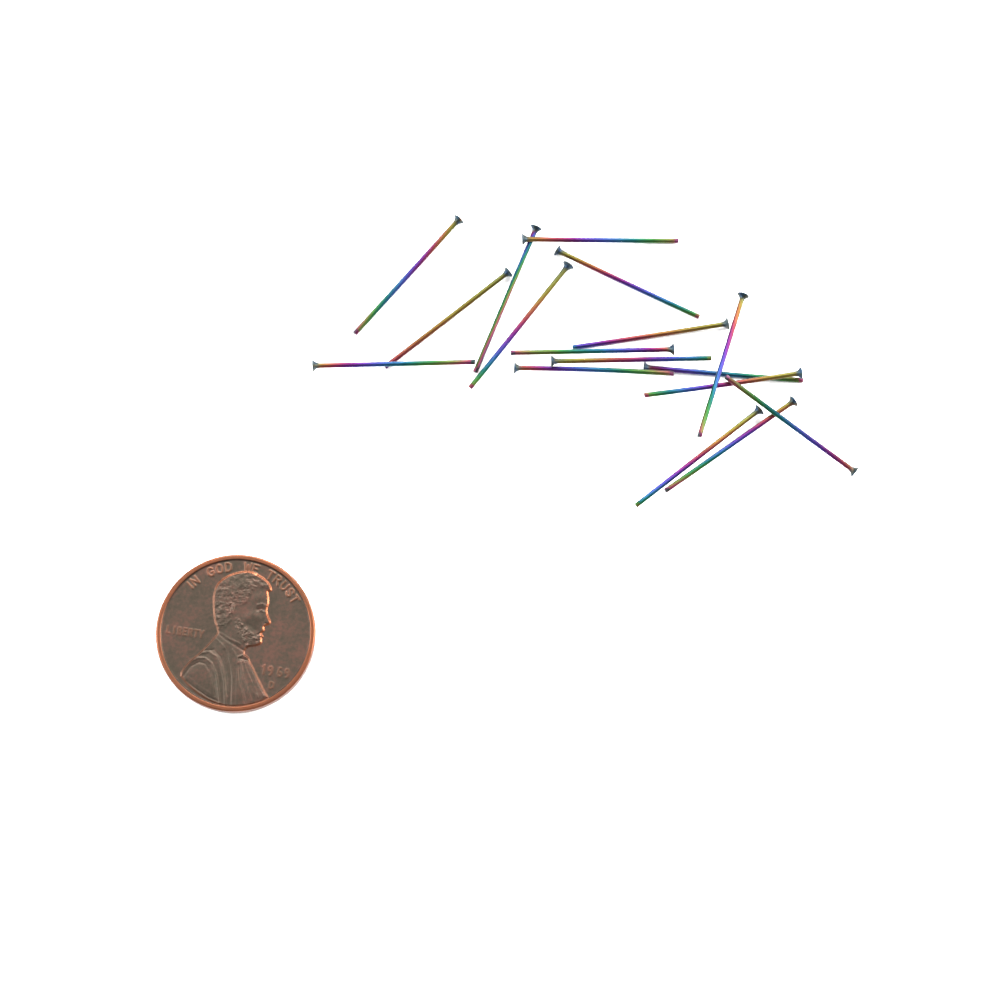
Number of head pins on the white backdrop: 17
